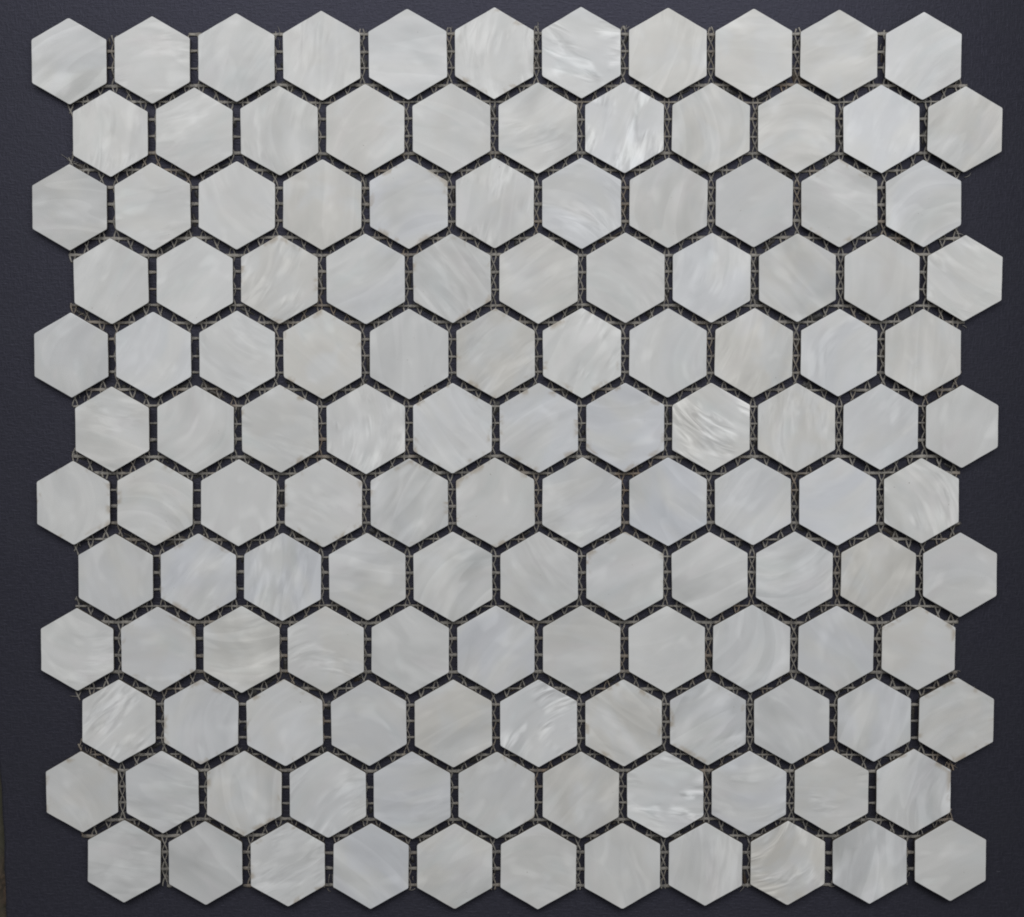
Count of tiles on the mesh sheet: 132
